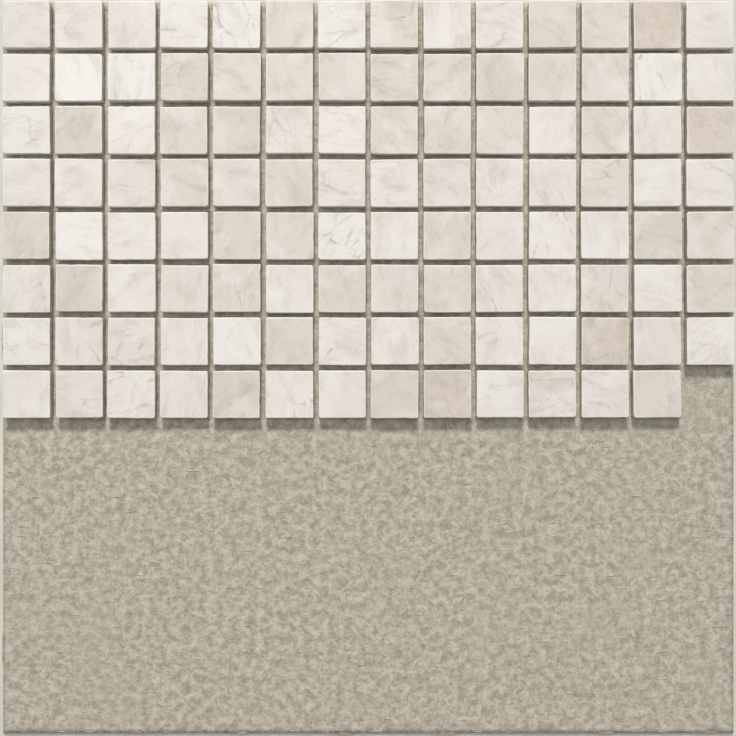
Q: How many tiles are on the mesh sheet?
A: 111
